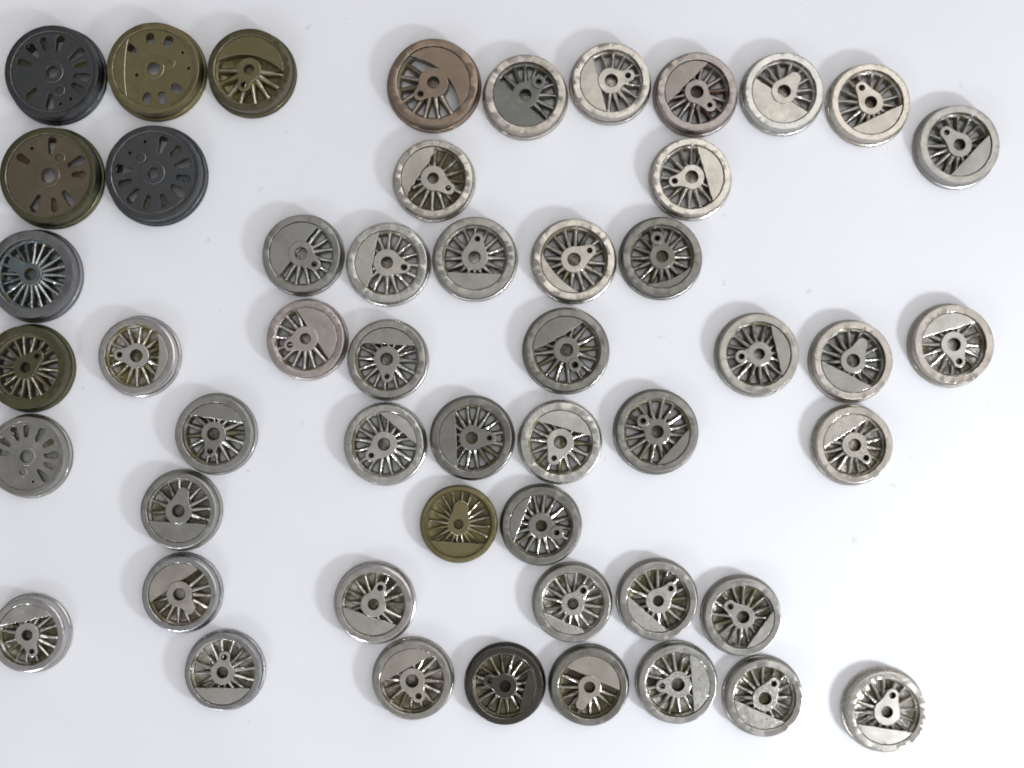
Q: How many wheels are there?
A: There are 51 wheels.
